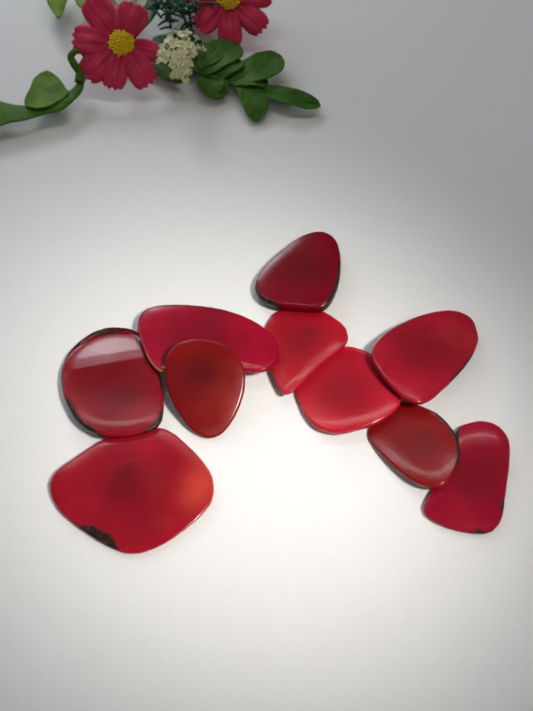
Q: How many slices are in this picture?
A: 10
